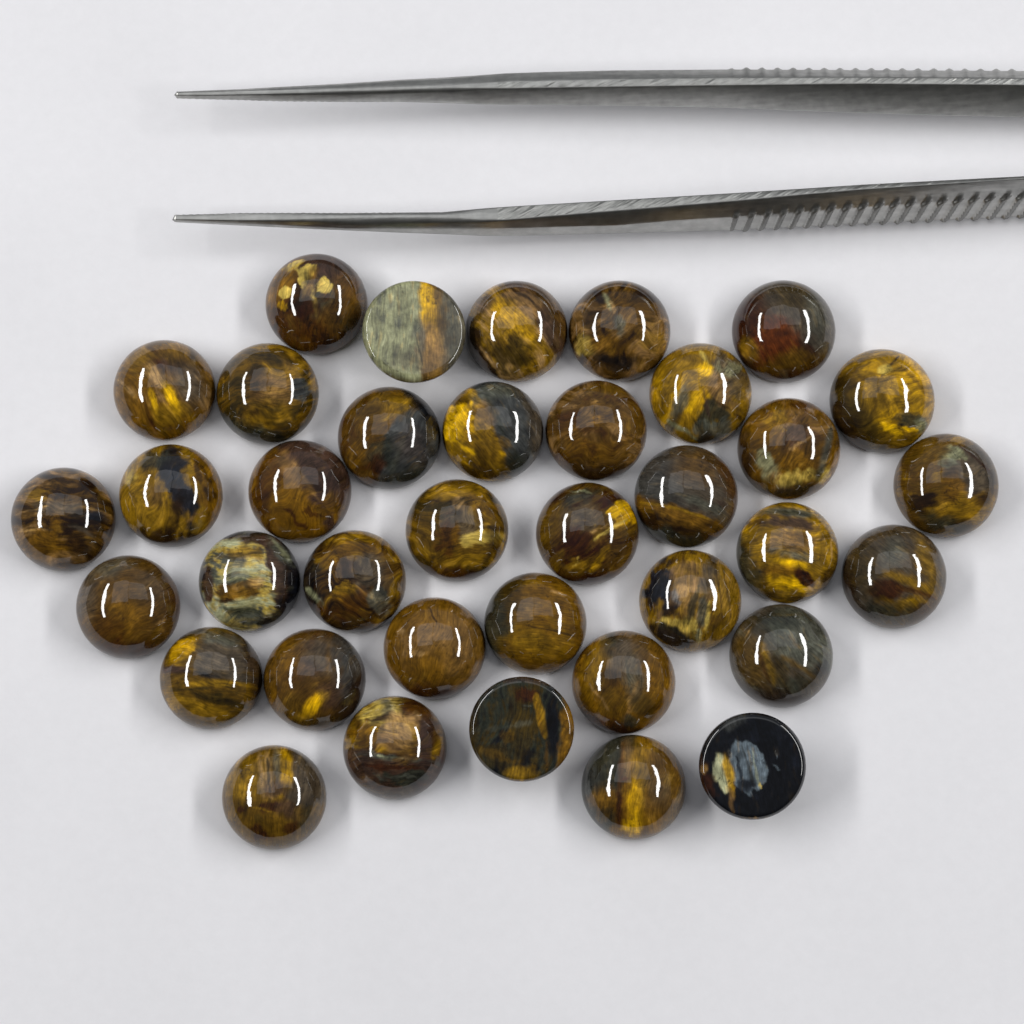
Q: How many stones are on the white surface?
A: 37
